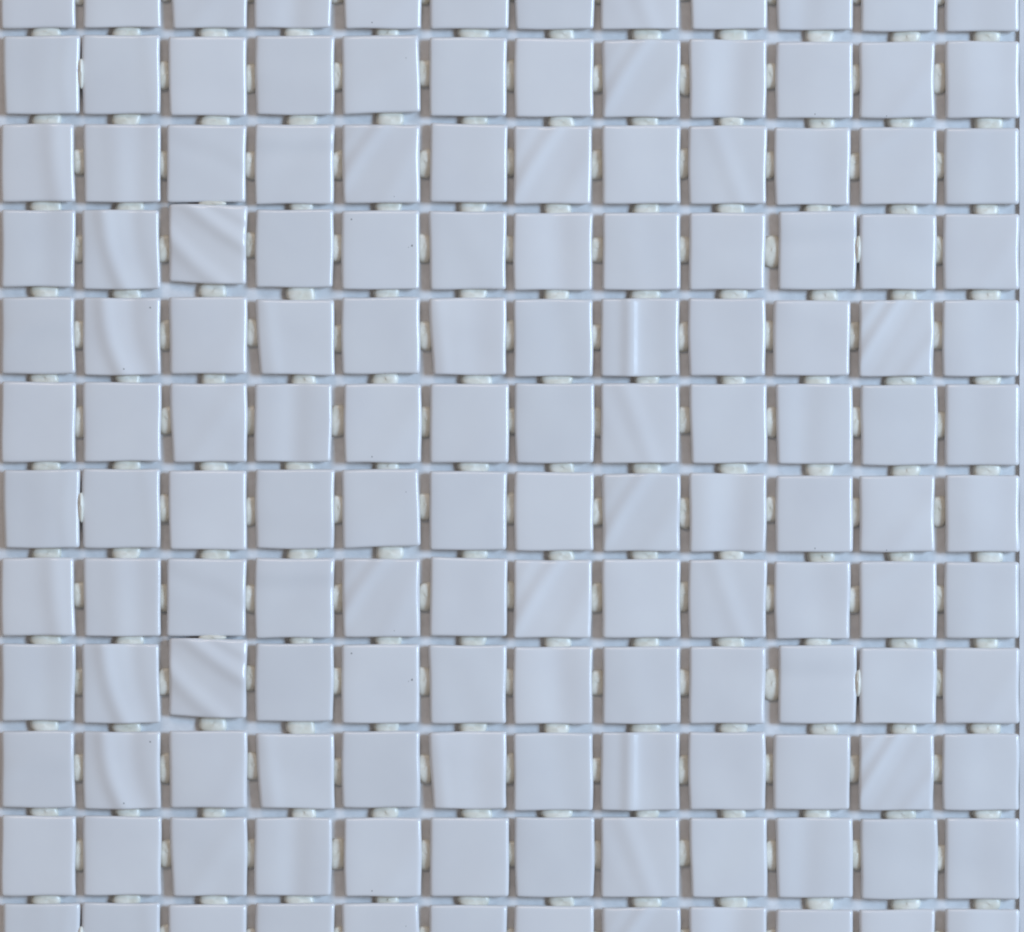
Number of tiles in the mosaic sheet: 144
